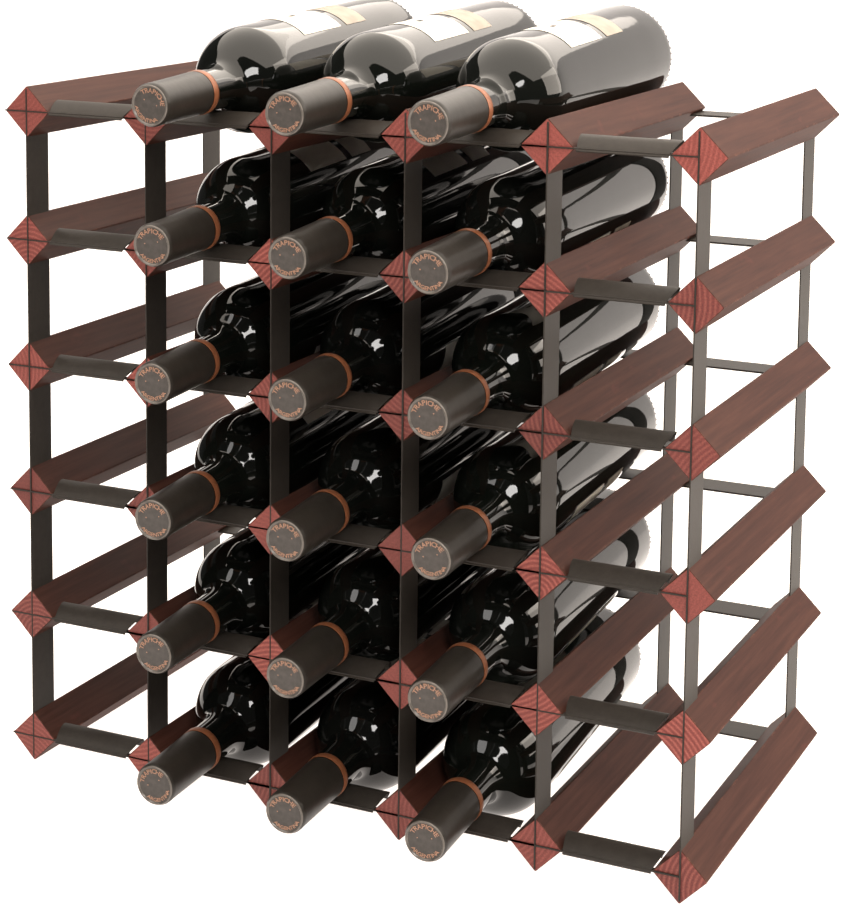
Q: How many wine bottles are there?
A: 18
